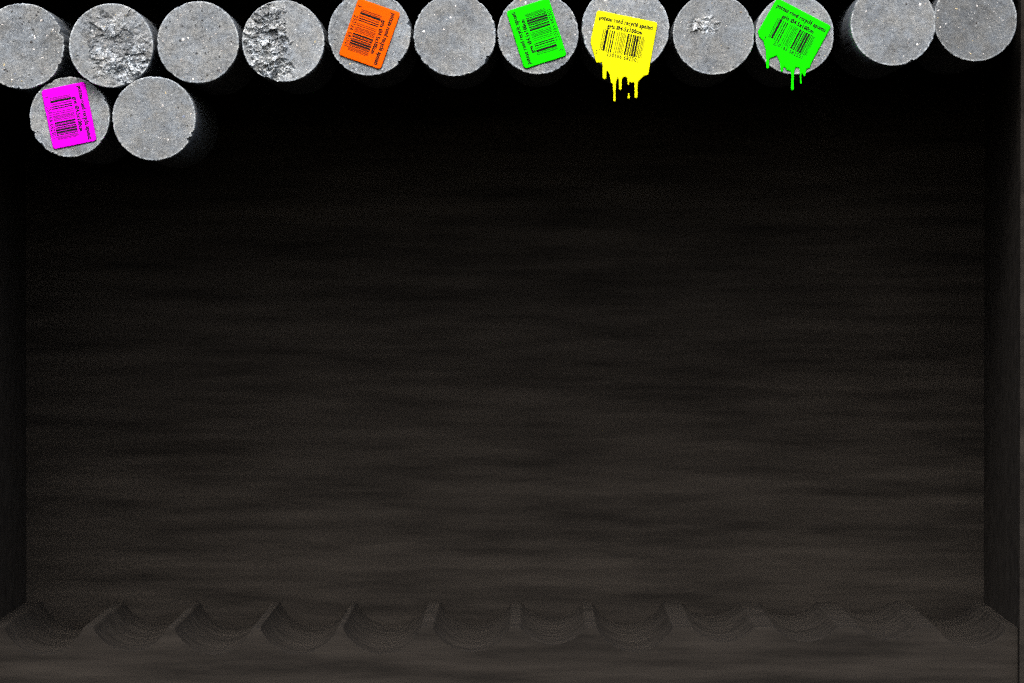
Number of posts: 14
